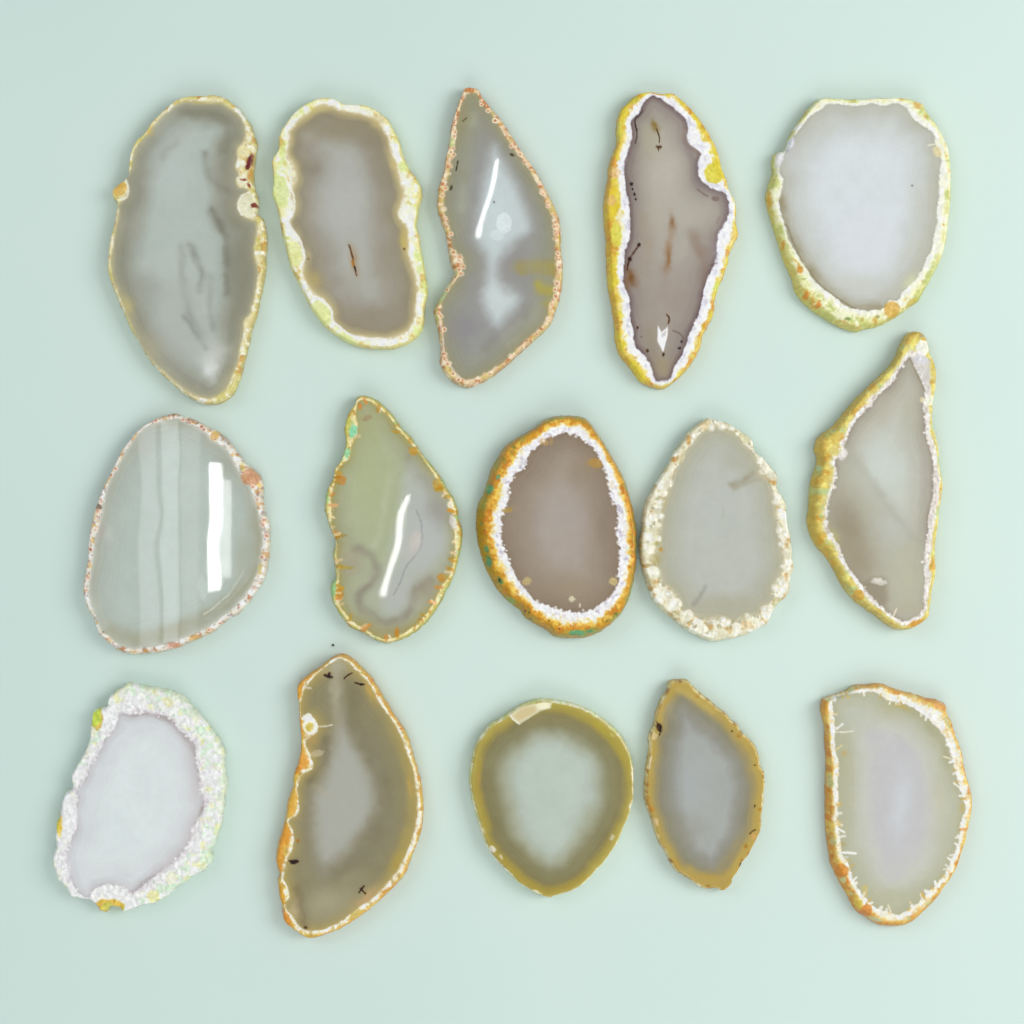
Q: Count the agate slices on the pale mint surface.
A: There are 15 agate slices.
